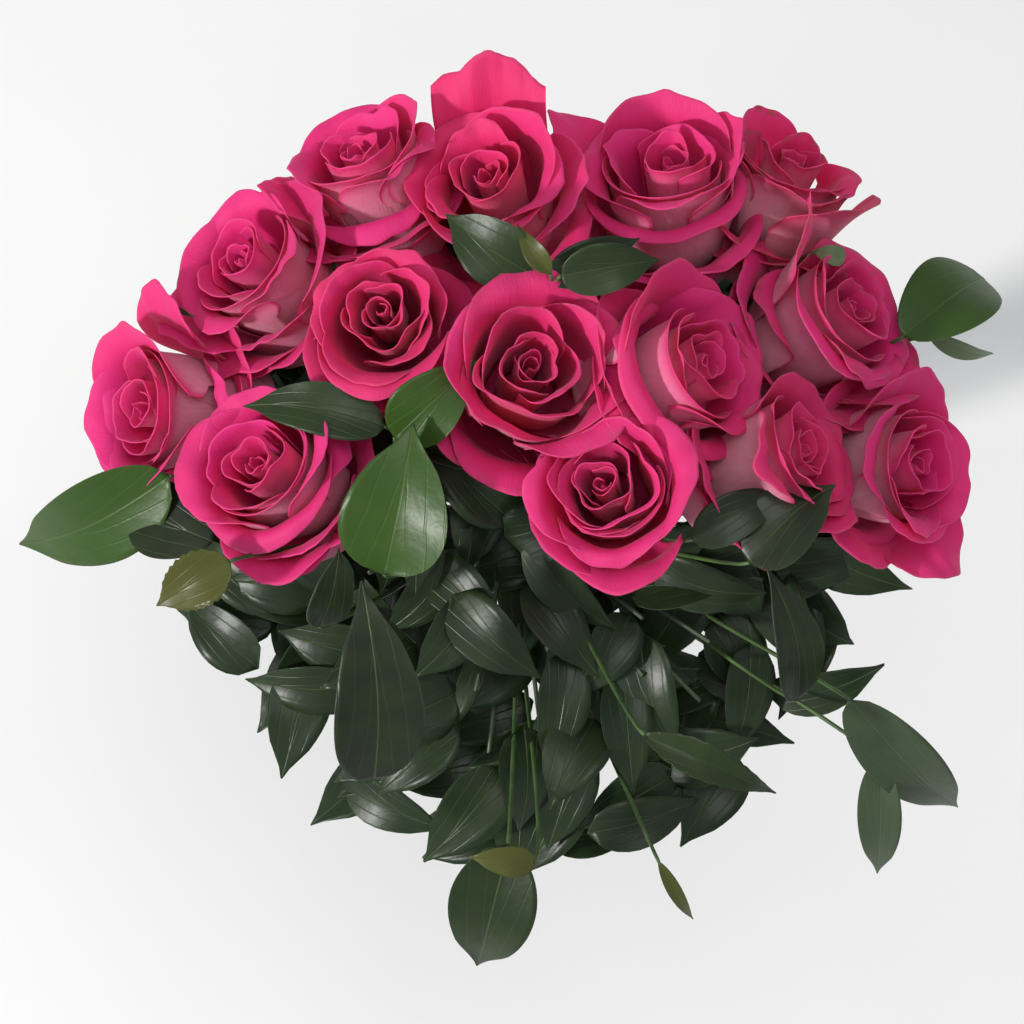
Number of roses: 14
